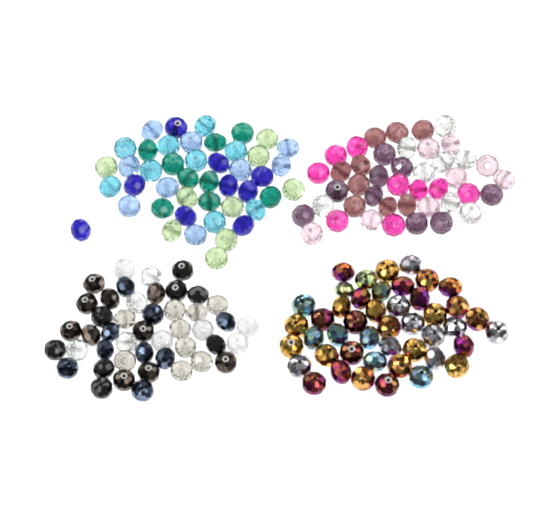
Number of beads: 178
